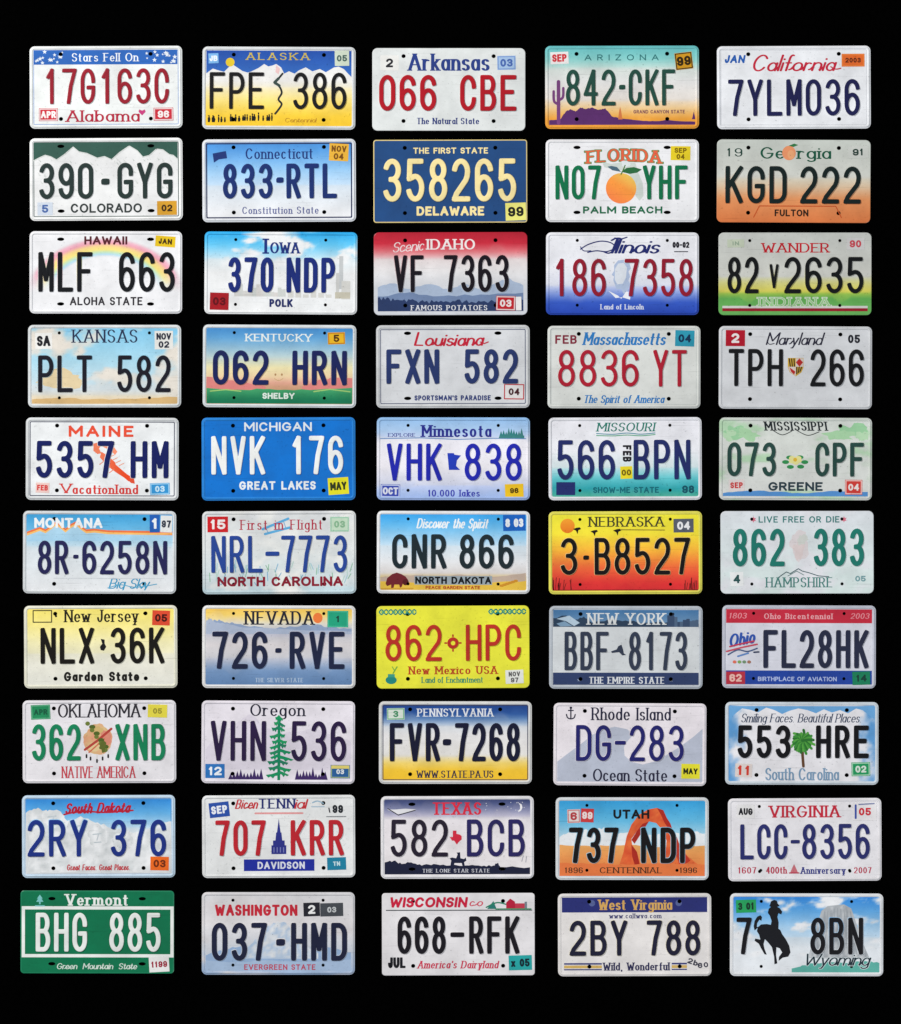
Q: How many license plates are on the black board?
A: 50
